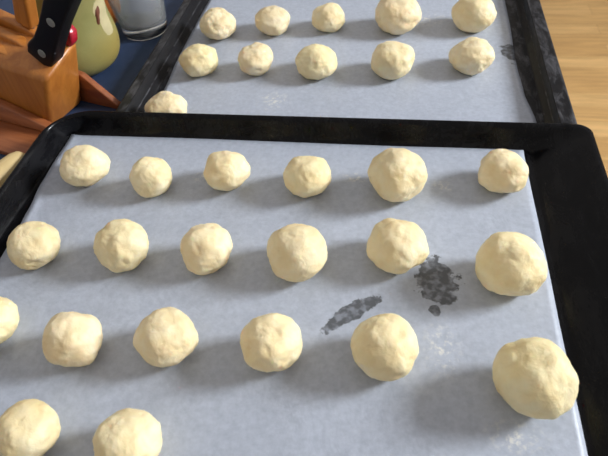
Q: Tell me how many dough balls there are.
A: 31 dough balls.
